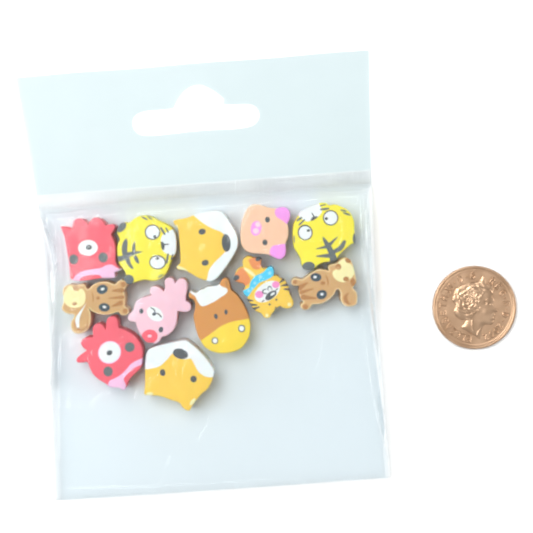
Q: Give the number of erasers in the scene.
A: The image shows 12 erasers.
